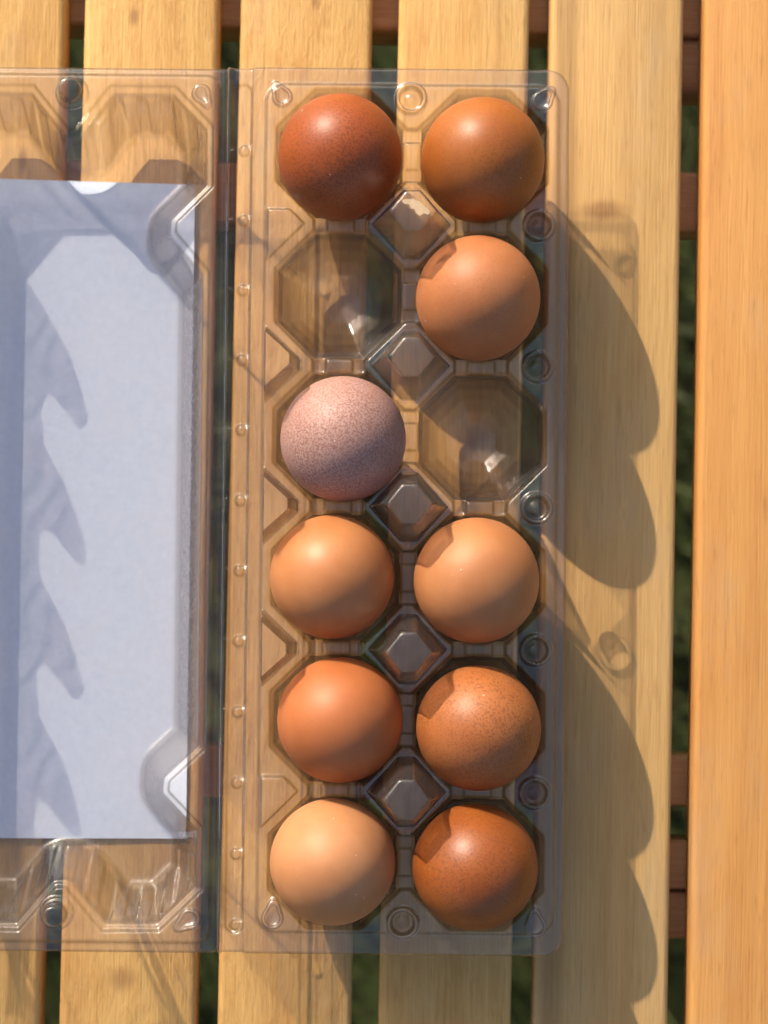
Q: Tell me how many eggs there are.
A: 10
